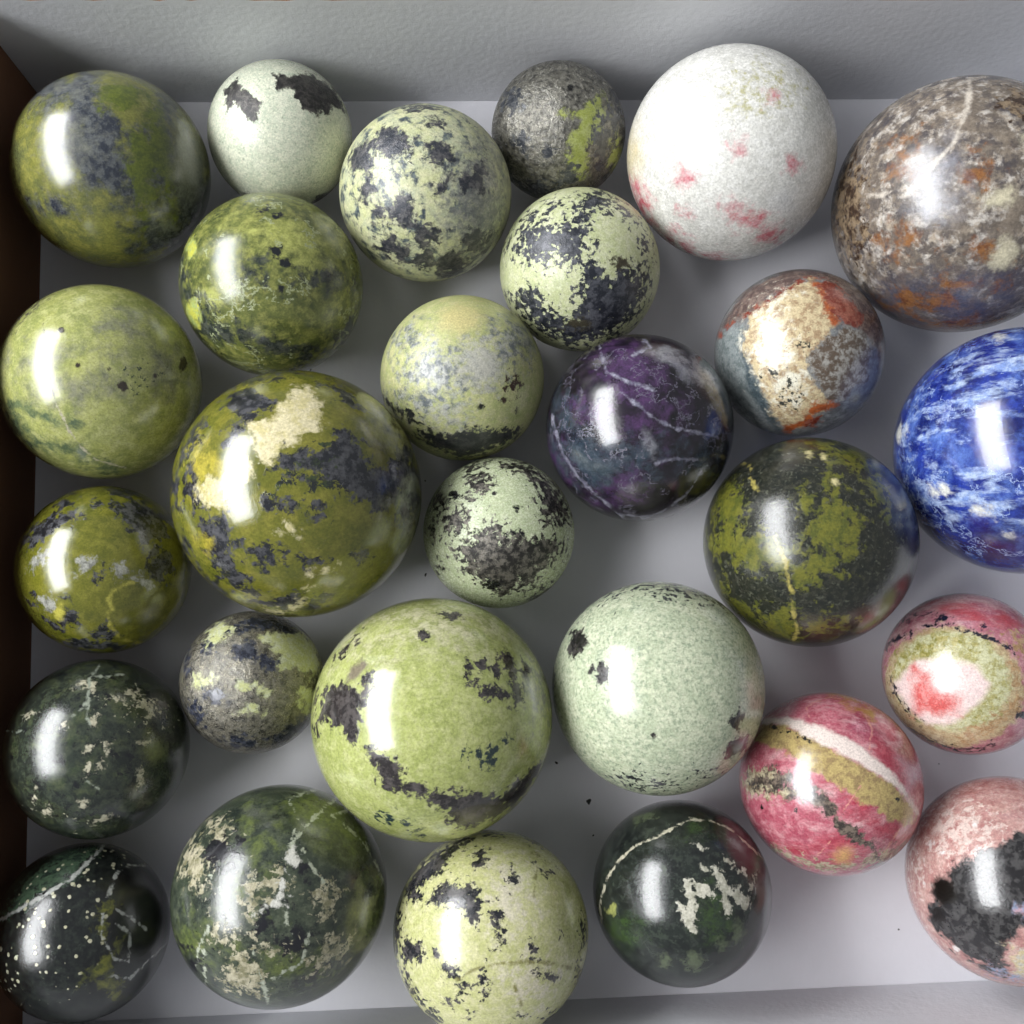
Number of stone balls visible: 28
